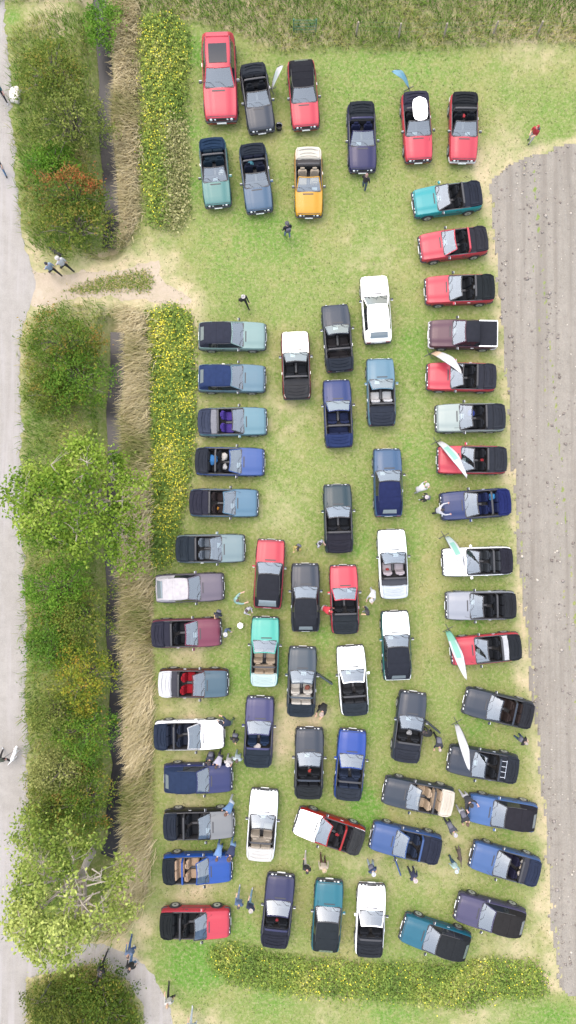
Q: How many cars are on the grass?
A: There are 66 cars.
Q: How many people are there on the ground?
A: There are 49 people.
